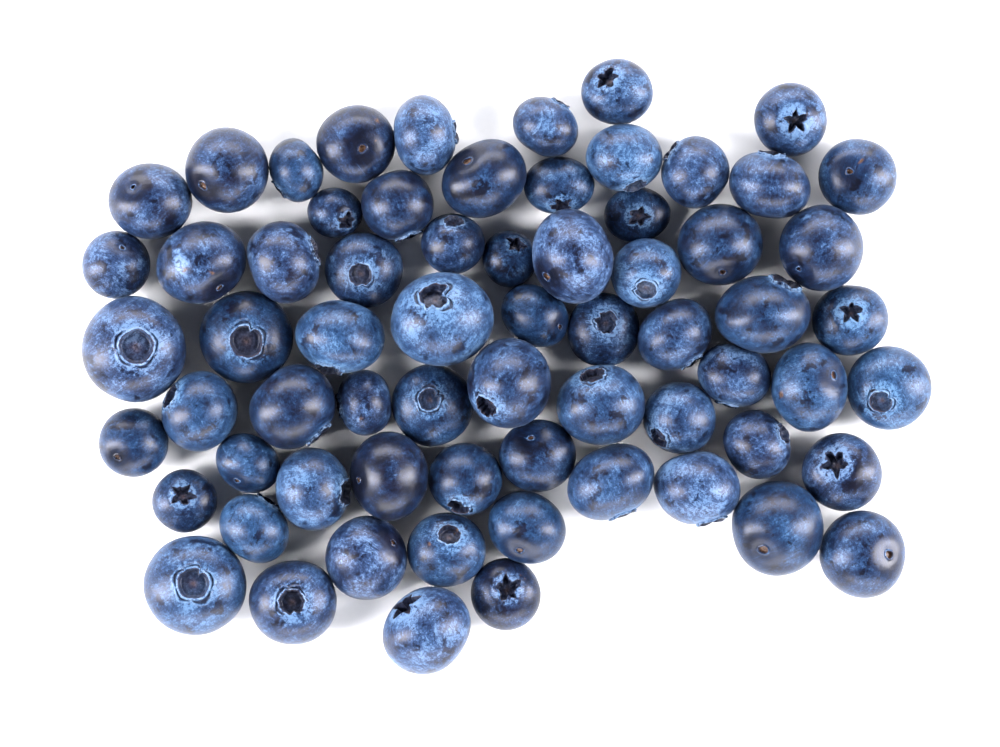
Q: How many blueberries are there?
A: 67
